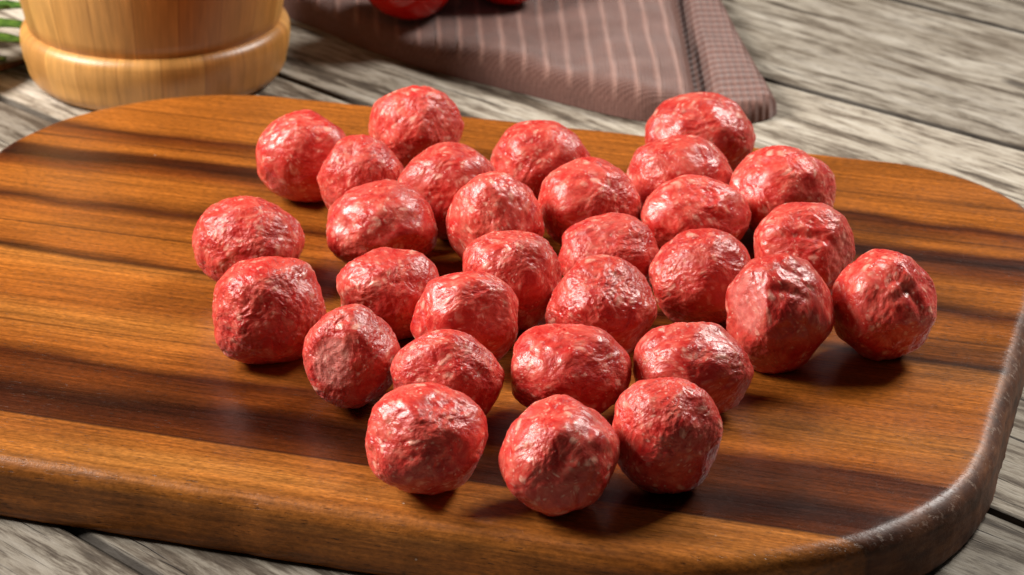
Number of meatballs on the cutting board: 30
